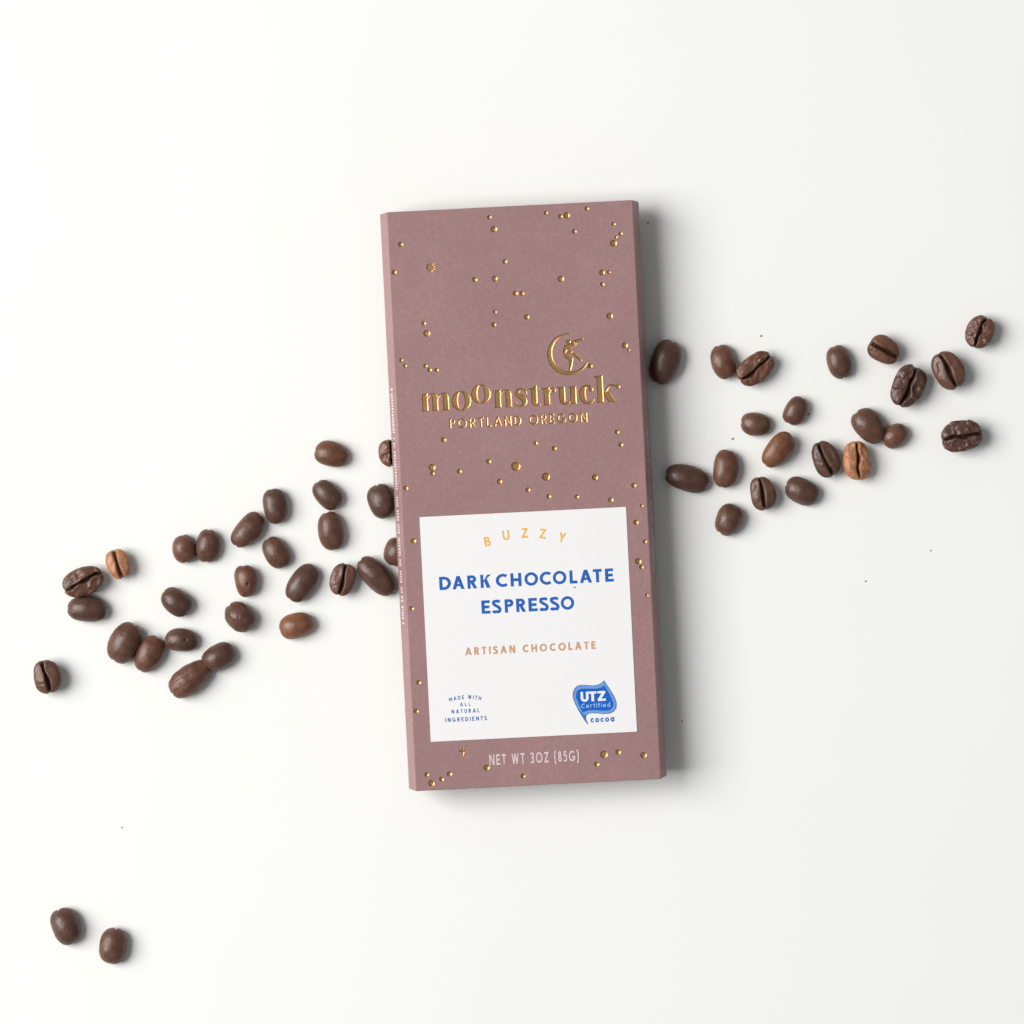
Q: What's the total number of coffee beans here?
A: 50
